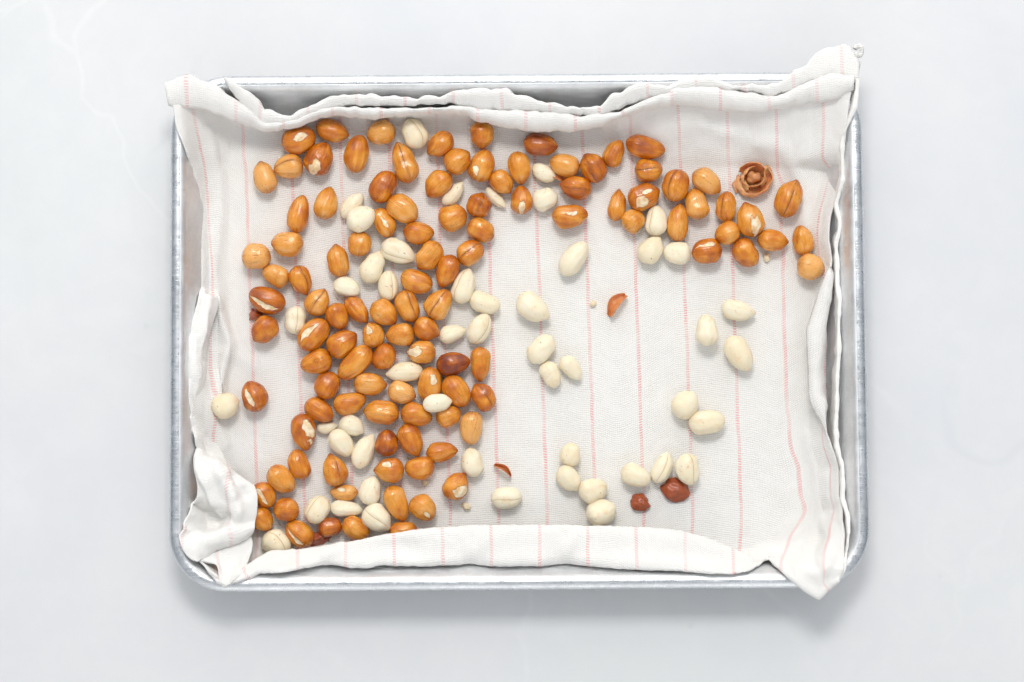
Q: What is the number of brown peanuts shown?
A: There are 111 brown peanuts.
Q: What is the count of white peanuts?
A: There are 50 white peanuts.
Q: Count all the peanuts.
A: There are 161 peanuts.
